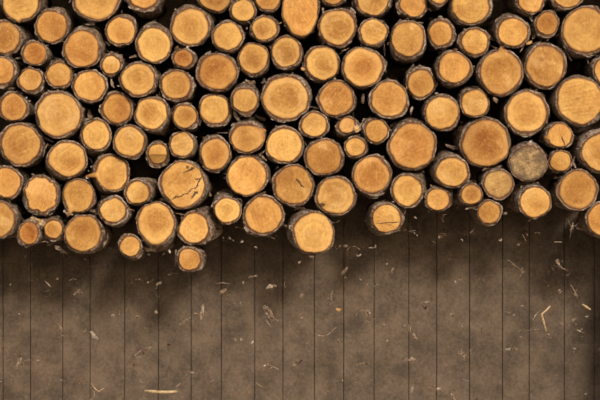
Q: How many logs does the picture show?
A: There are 115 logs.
